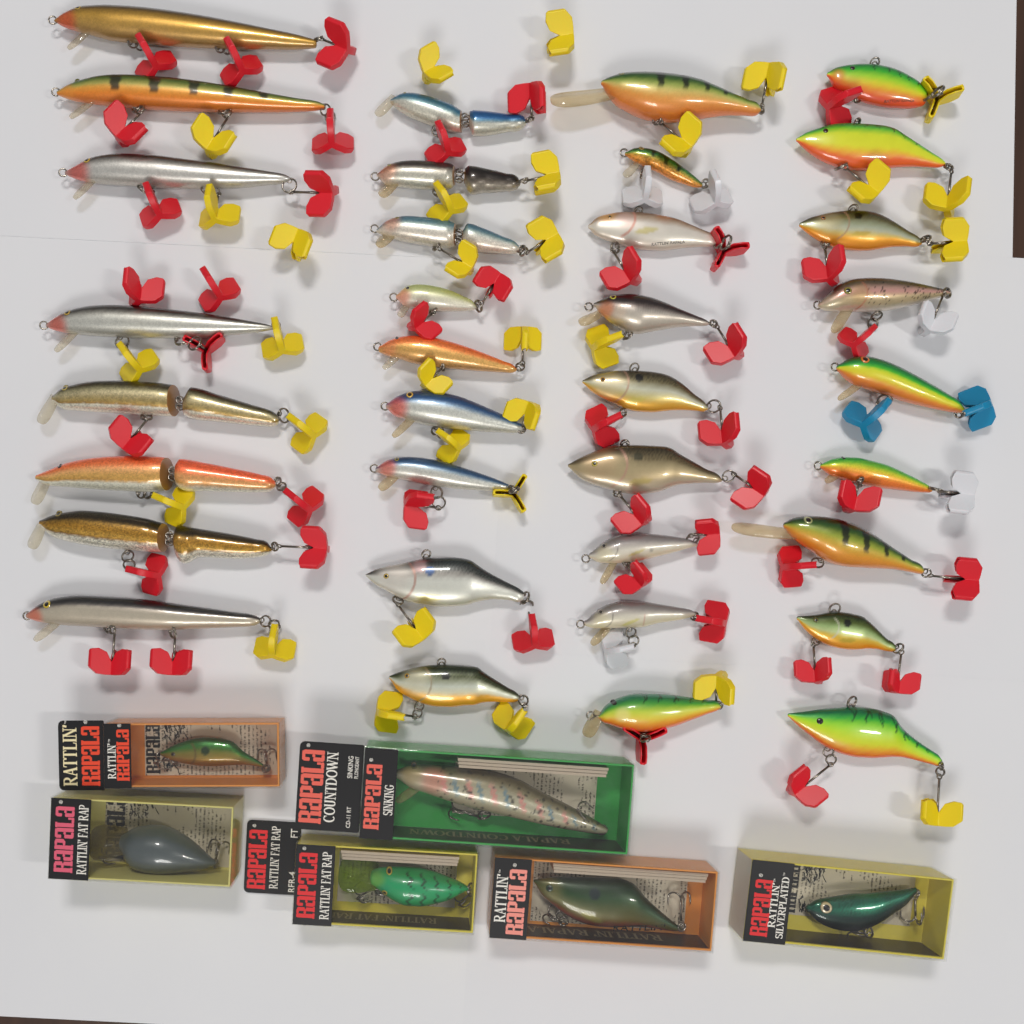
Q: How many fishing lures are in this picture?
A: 41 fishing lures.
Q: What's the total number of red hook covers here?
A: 42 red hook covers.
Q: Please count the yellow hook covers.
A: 31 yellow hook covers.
